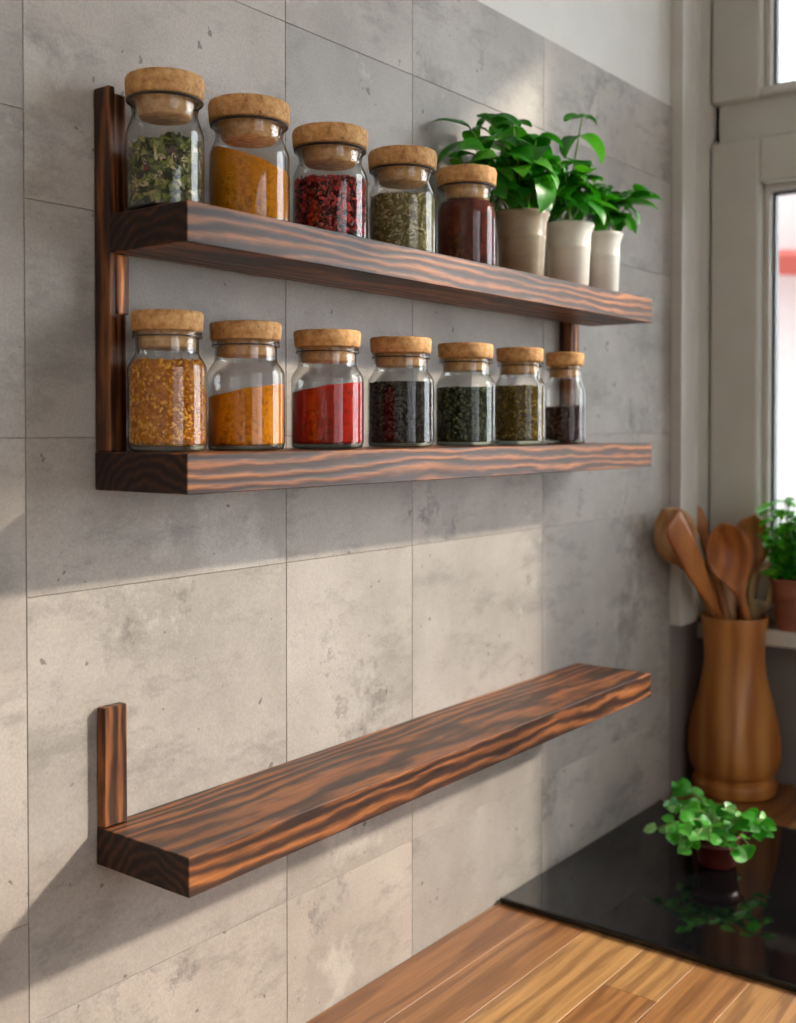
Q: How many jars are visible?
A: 12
